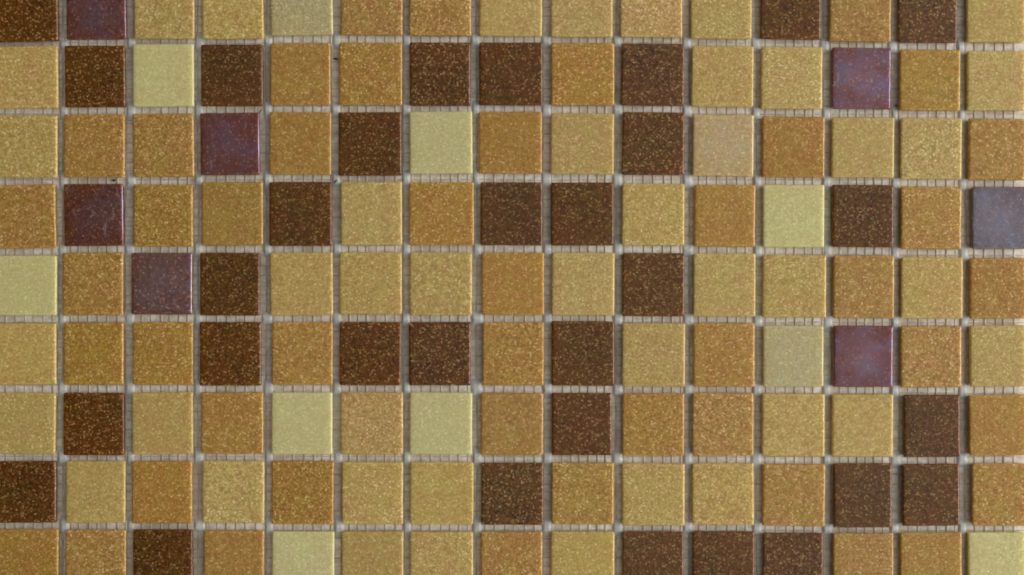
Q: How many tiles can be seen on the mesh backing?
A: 135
